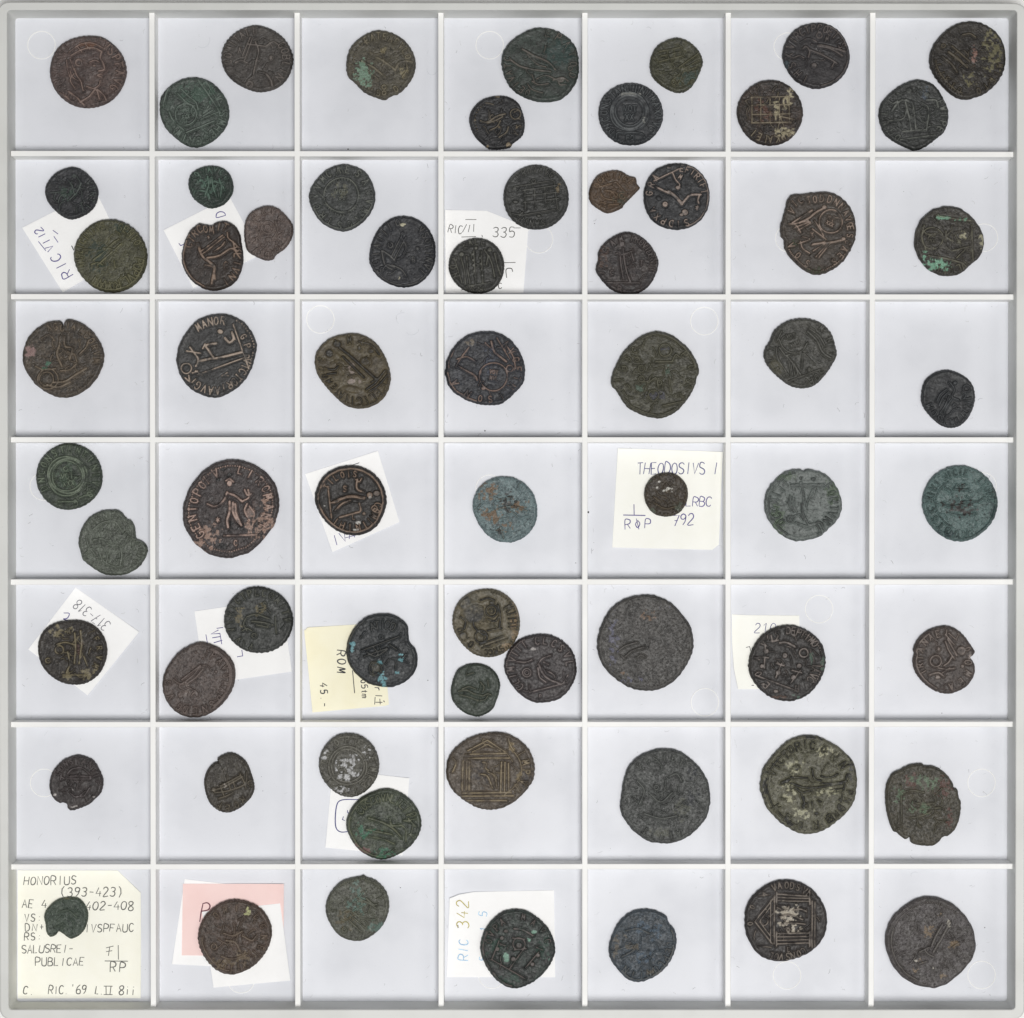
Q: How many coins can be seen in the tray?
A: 66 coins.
